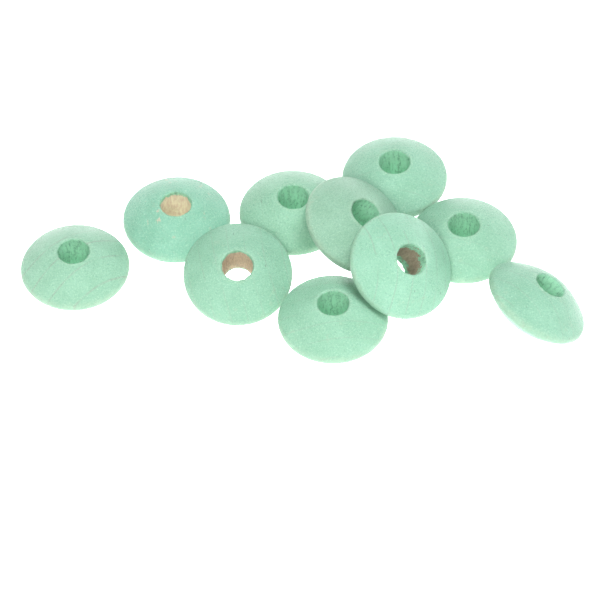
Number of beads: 10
